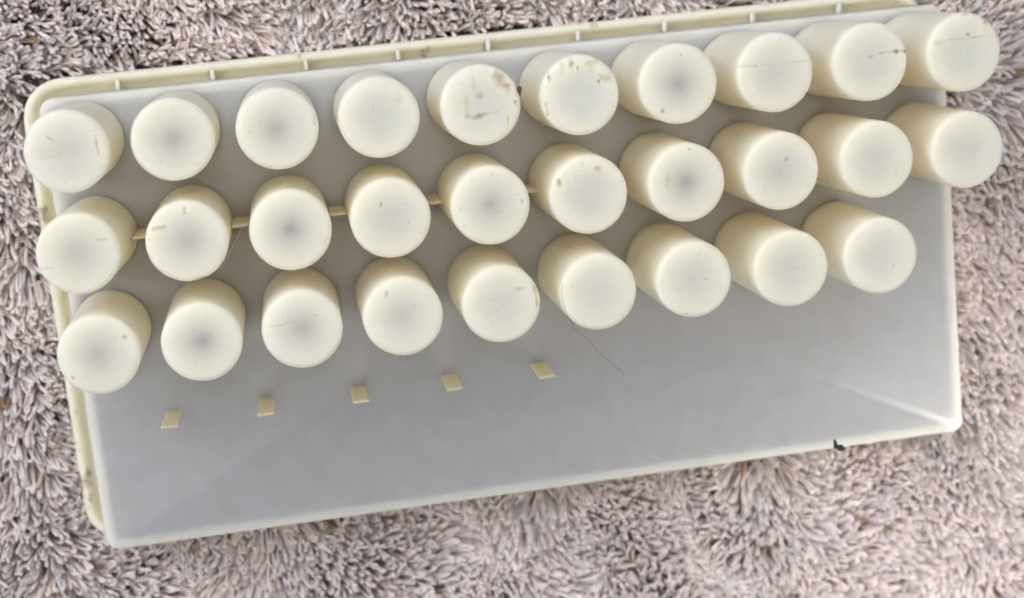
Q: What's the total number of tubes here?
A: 29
